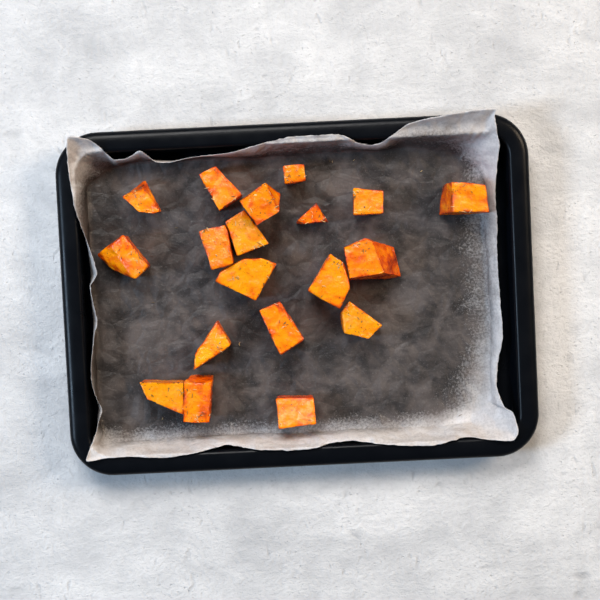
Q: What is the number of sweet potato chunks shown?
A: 19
